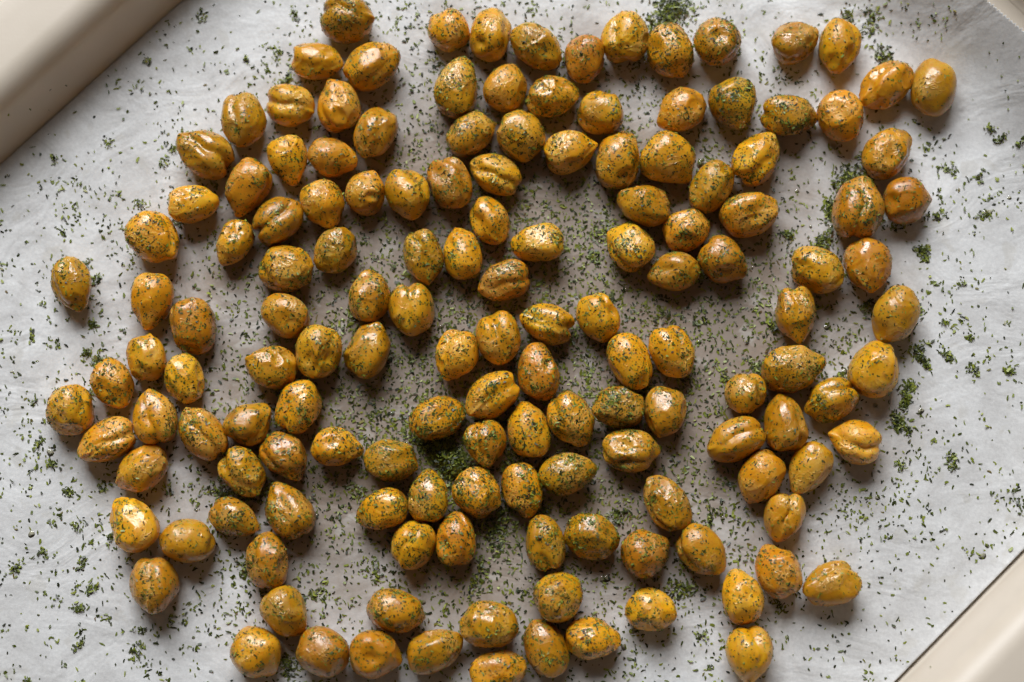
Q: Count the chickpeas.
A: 148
